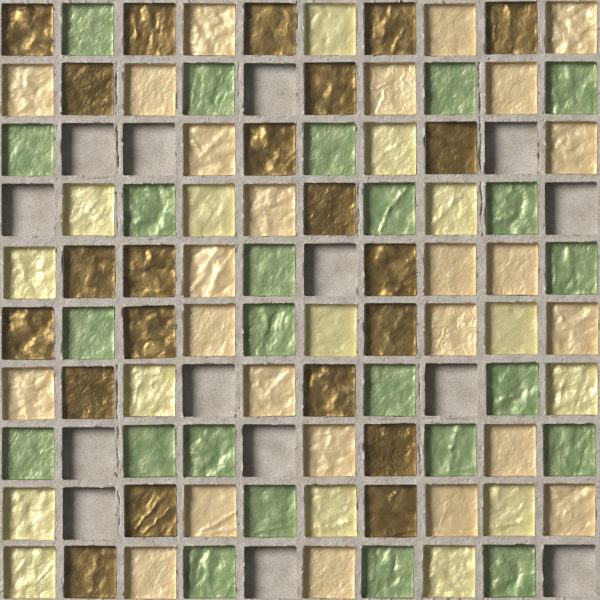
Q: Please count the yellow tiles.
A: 15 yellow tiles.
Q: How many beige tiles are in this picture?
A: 25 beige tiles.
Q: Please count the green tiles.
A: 24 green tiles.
